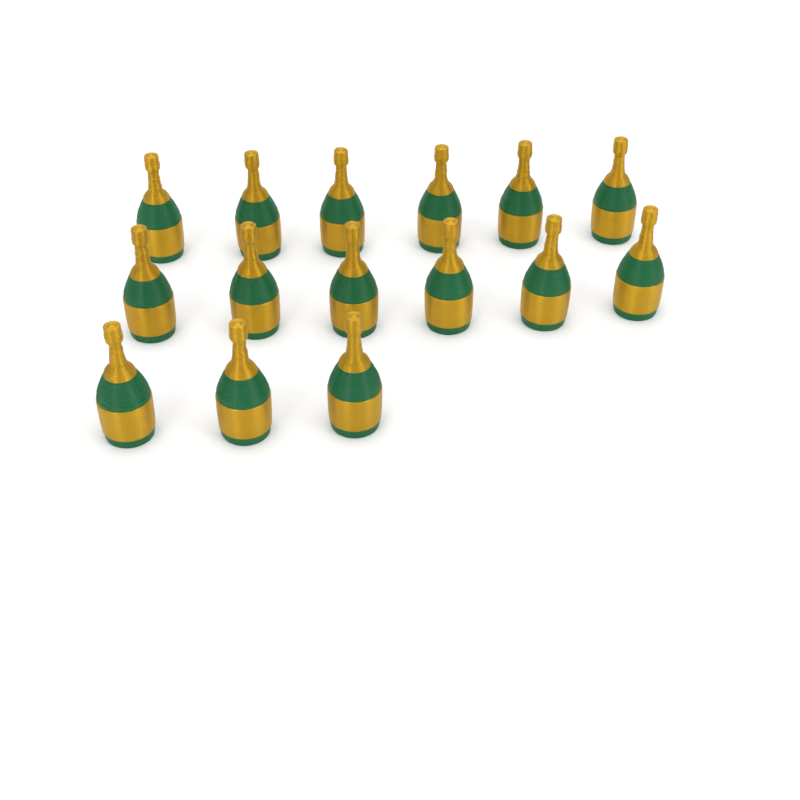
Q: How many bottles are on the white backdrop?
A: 15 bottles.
